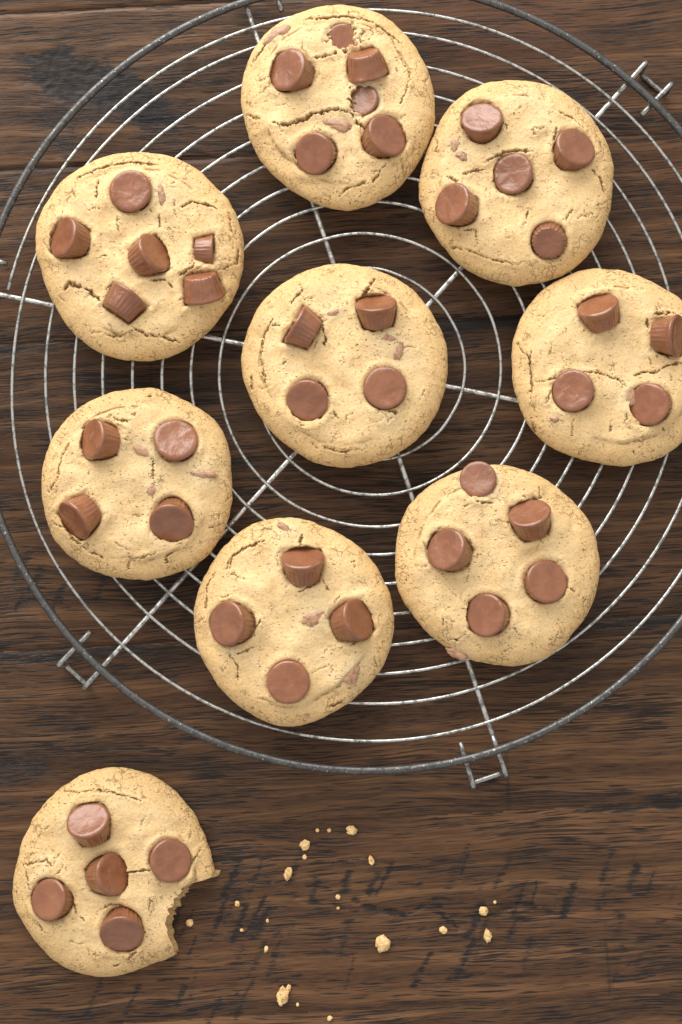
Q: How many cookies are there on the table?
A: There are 9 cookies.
